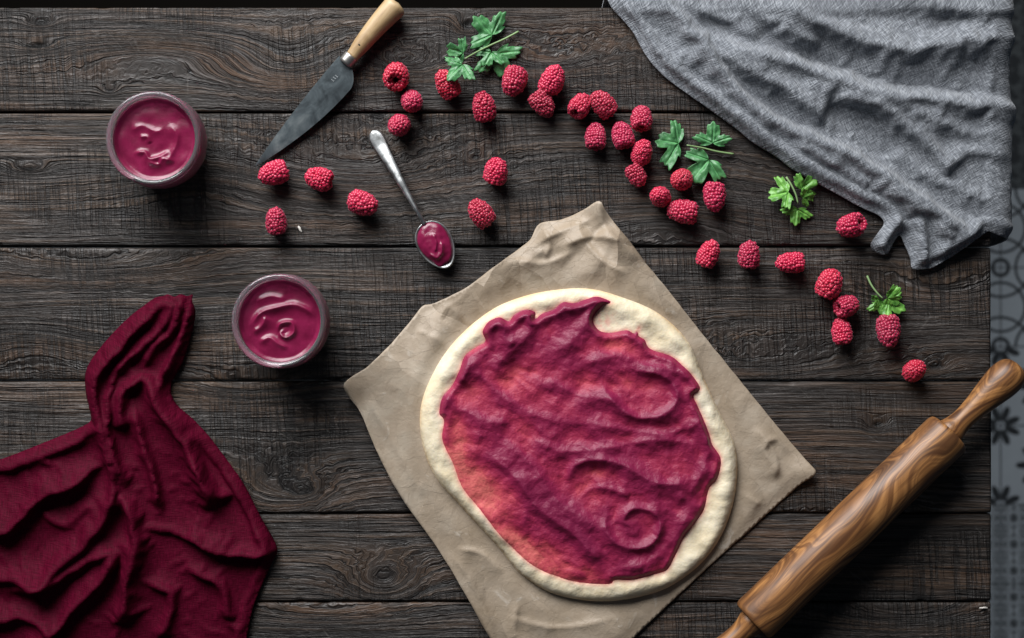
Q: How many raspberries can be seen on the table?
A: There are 34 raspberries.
